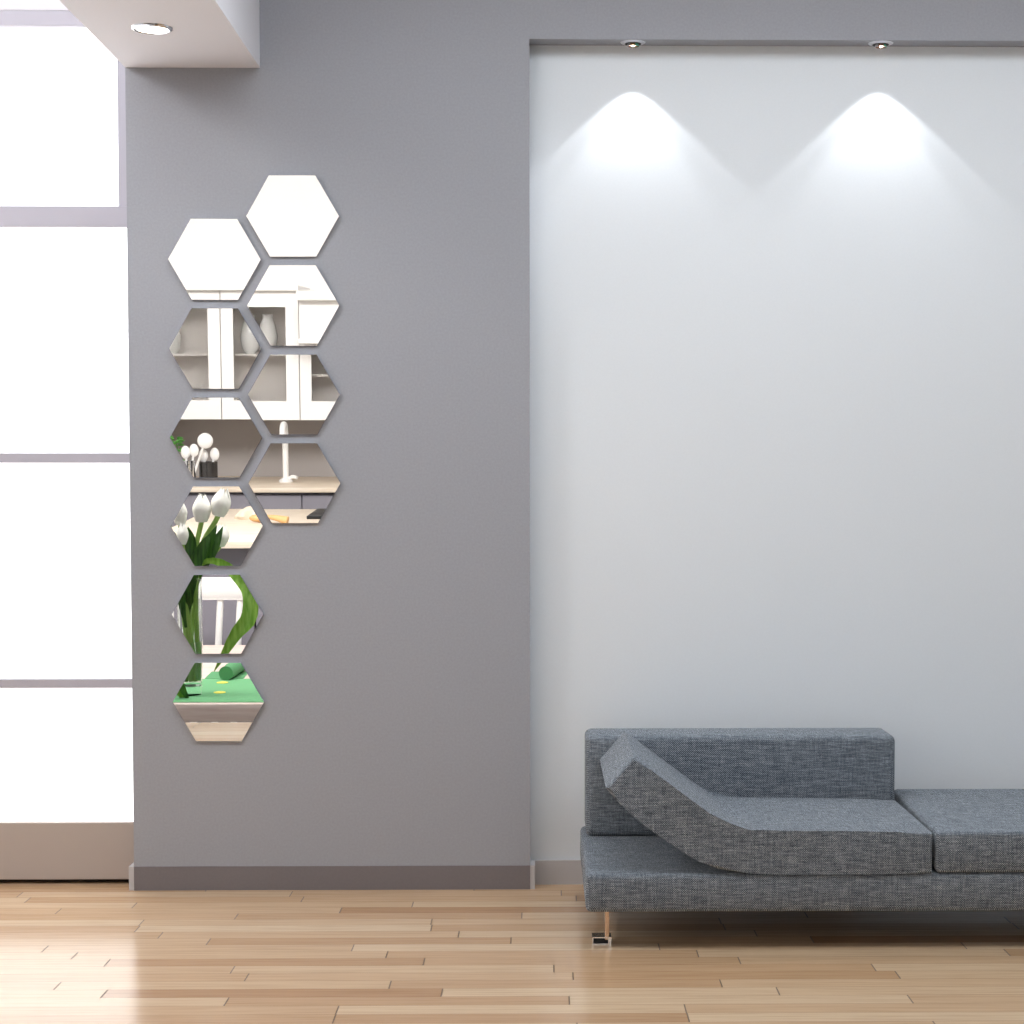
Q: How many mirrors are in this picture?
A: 10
